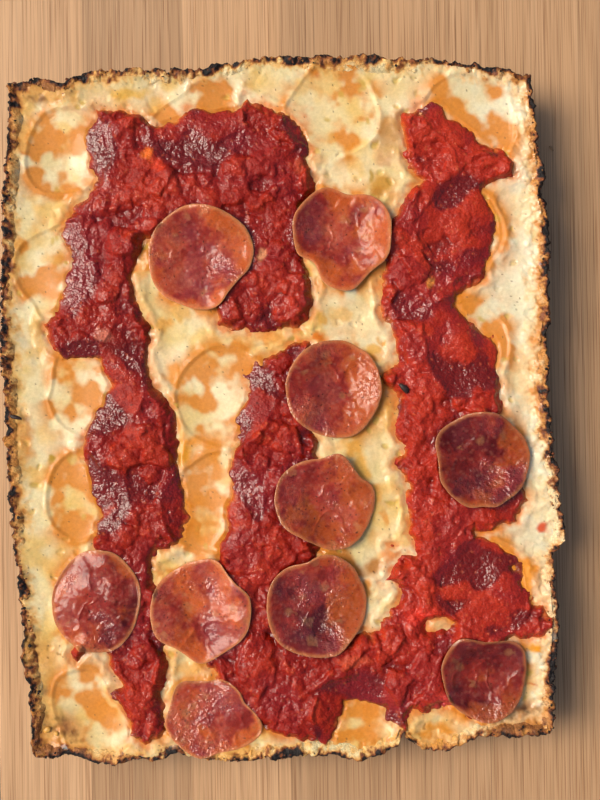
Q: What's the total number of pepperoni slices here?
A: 10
